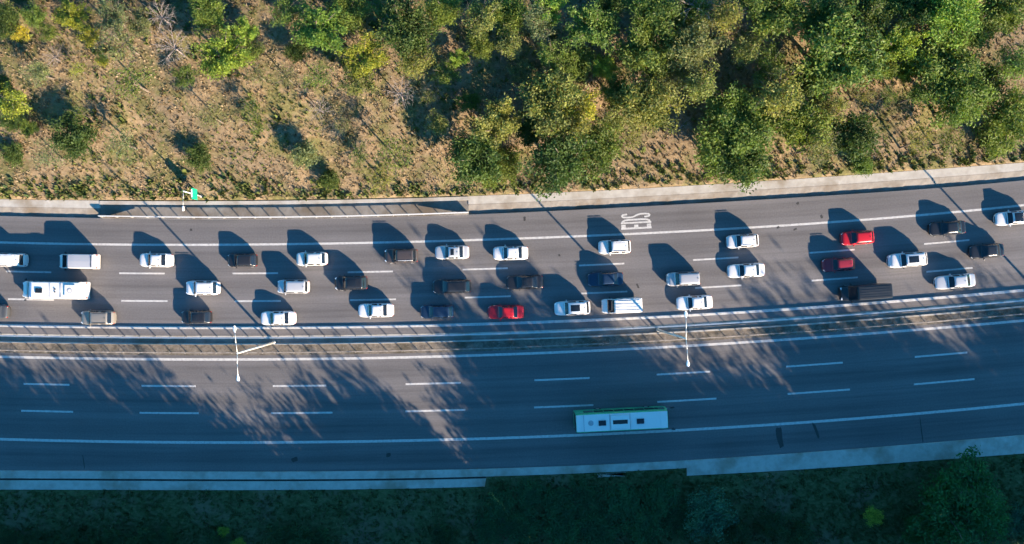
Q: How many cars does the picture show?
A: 33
